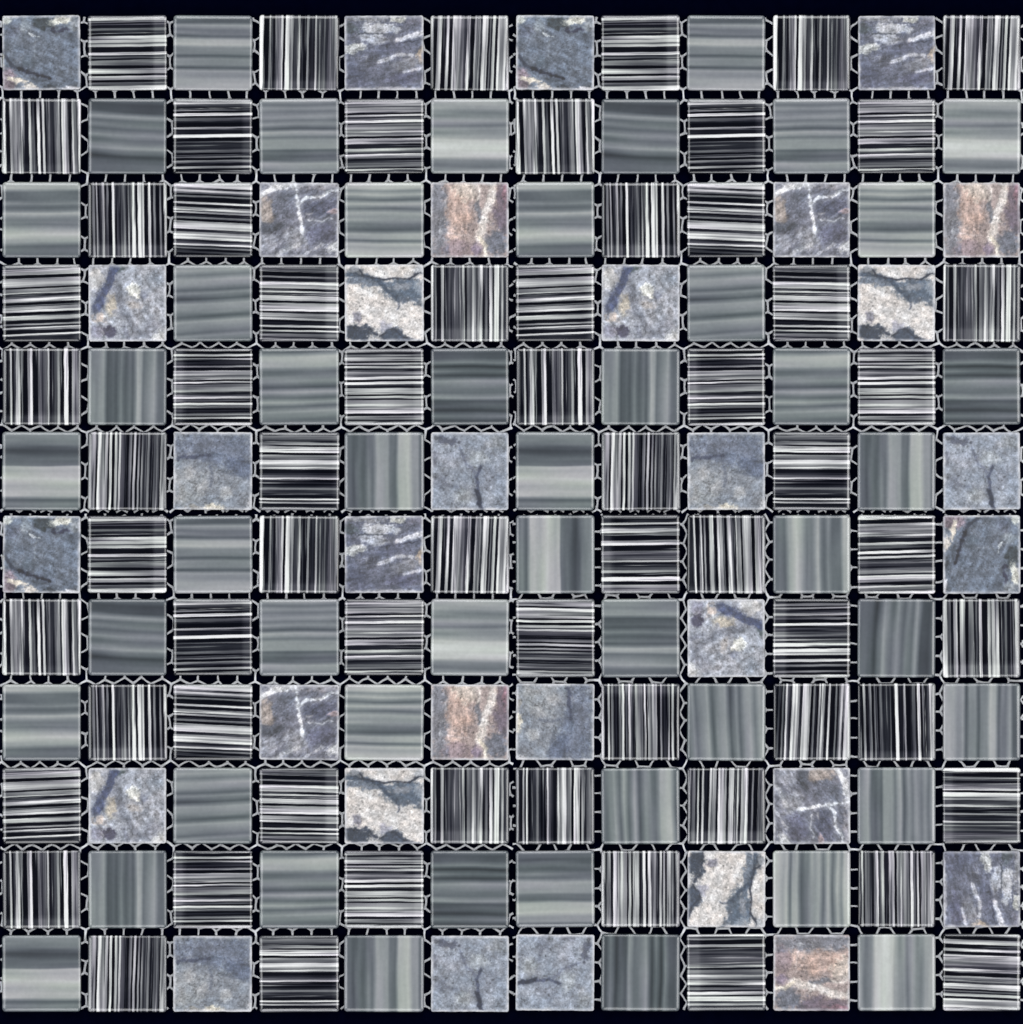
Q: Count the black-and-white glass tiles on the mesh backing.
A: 64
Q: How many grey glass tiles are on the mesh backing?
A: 48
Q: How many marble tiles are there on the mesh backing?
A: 32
